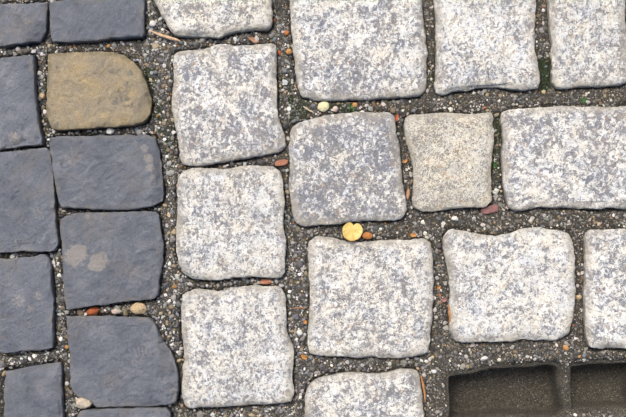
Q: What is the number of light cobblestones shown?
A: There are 14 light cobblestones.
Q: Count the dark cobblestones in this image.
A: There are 10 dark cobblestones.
